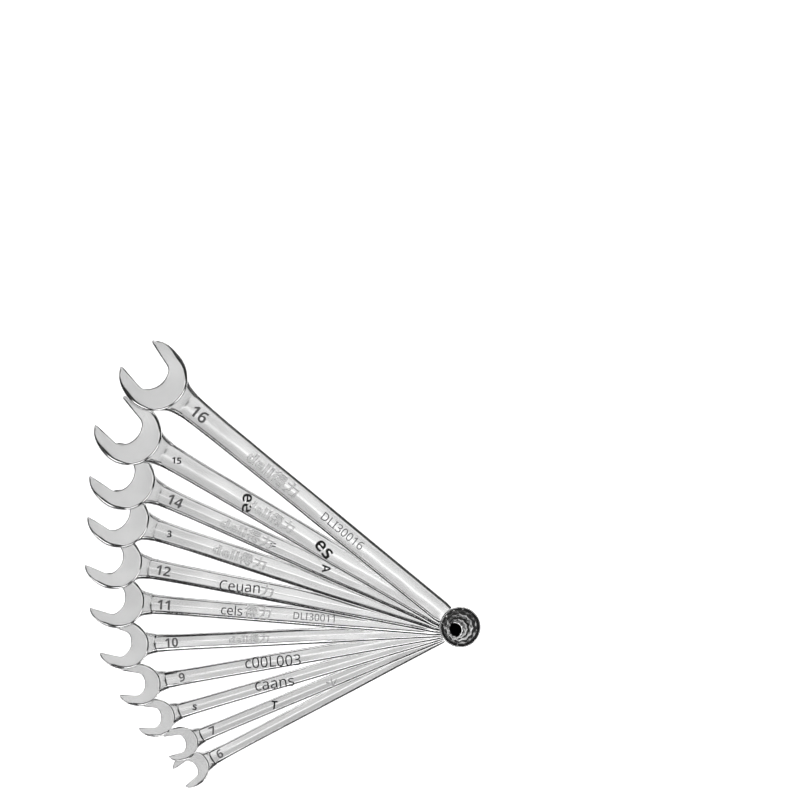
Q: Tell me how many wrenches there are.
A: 11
